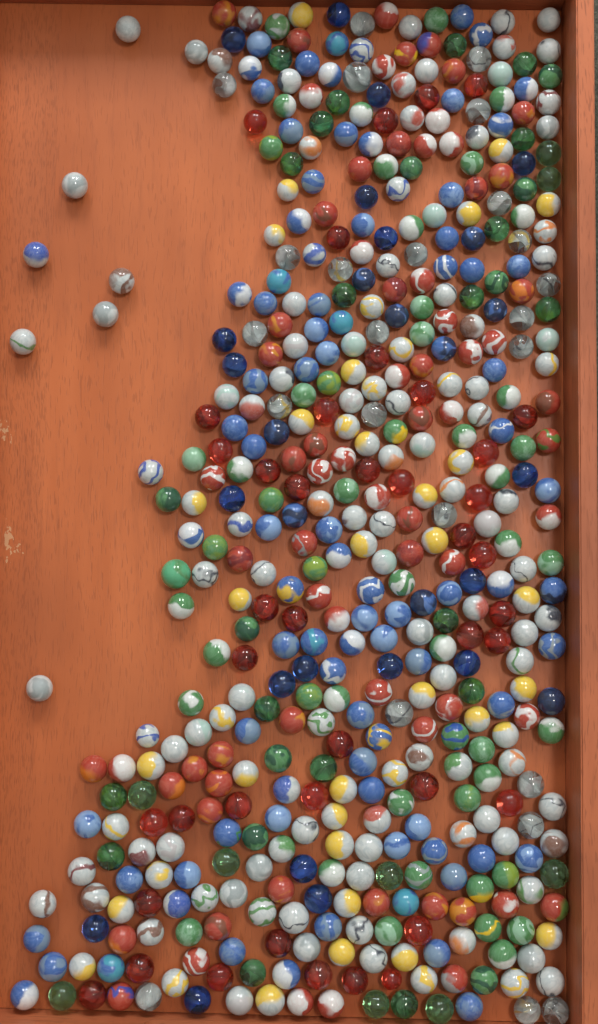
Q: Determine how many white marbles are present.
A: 173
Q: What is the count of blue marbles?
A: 109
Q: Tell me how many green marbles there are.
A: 86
